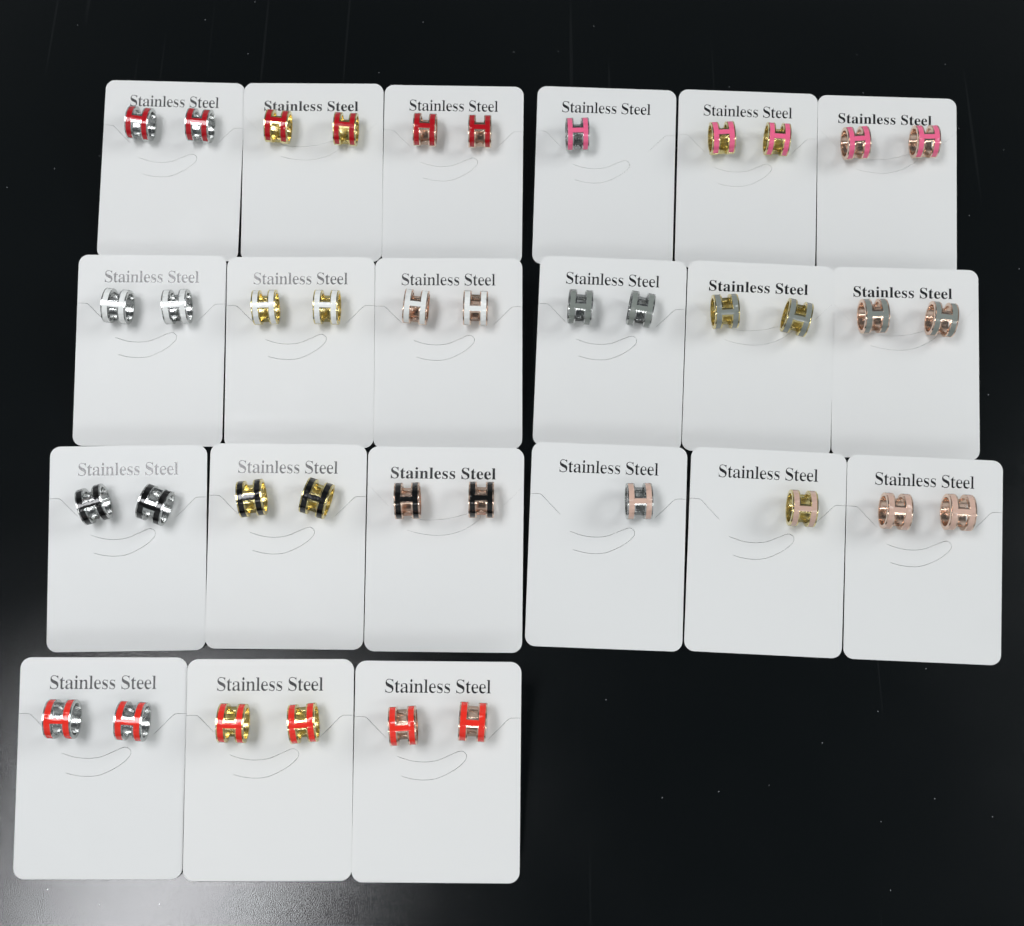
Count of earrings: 39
